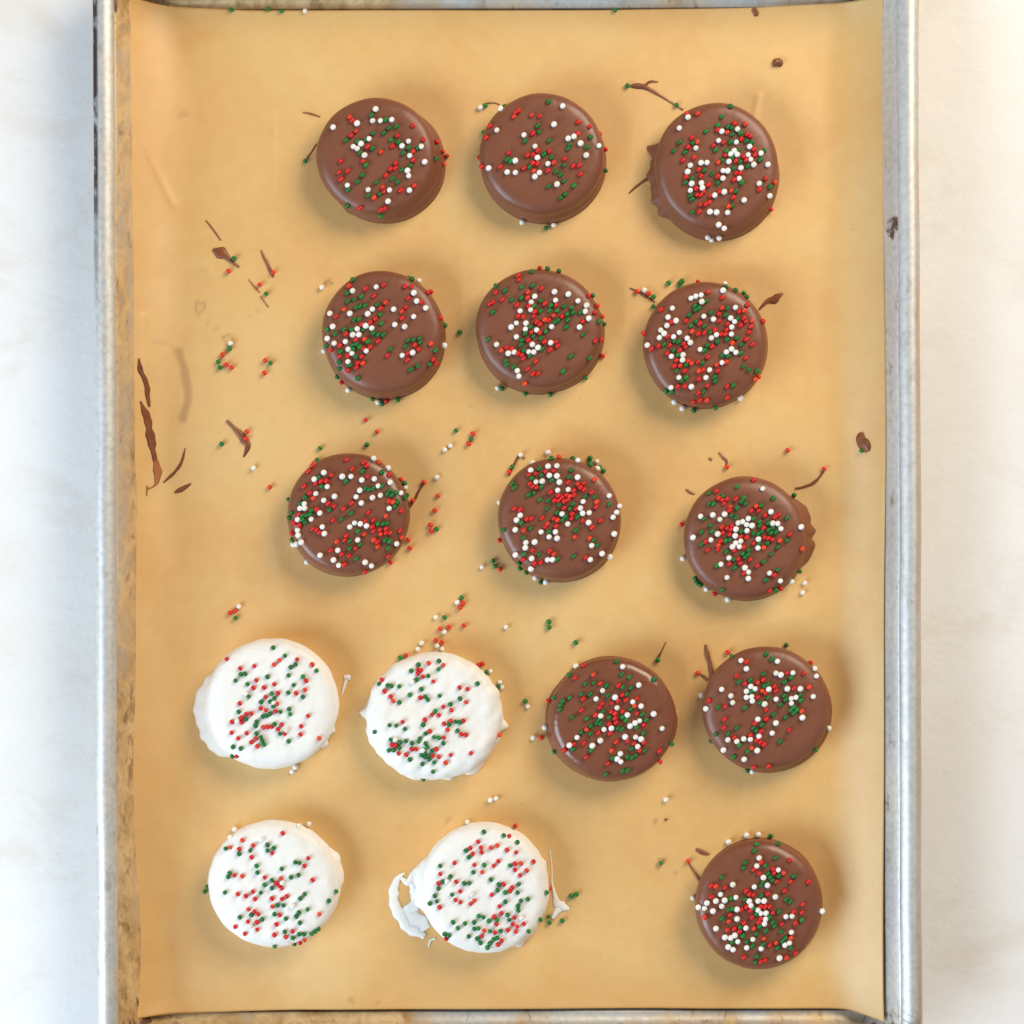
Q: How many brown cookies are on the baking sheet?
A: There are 12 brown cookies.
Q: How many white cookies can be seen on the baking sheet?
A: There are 4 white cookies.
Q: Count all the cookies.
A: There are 16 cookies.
